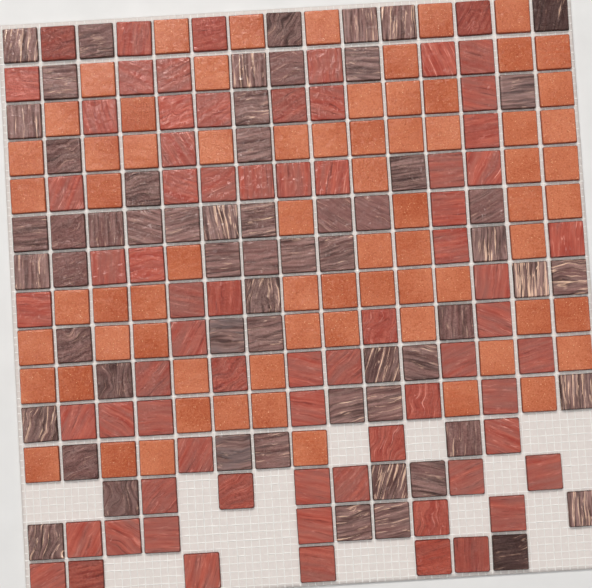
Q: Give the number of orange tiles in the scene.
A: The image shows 71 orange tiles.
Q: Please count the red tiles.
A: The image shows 71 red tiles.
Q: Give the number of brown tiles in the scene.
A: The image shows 60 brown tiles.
